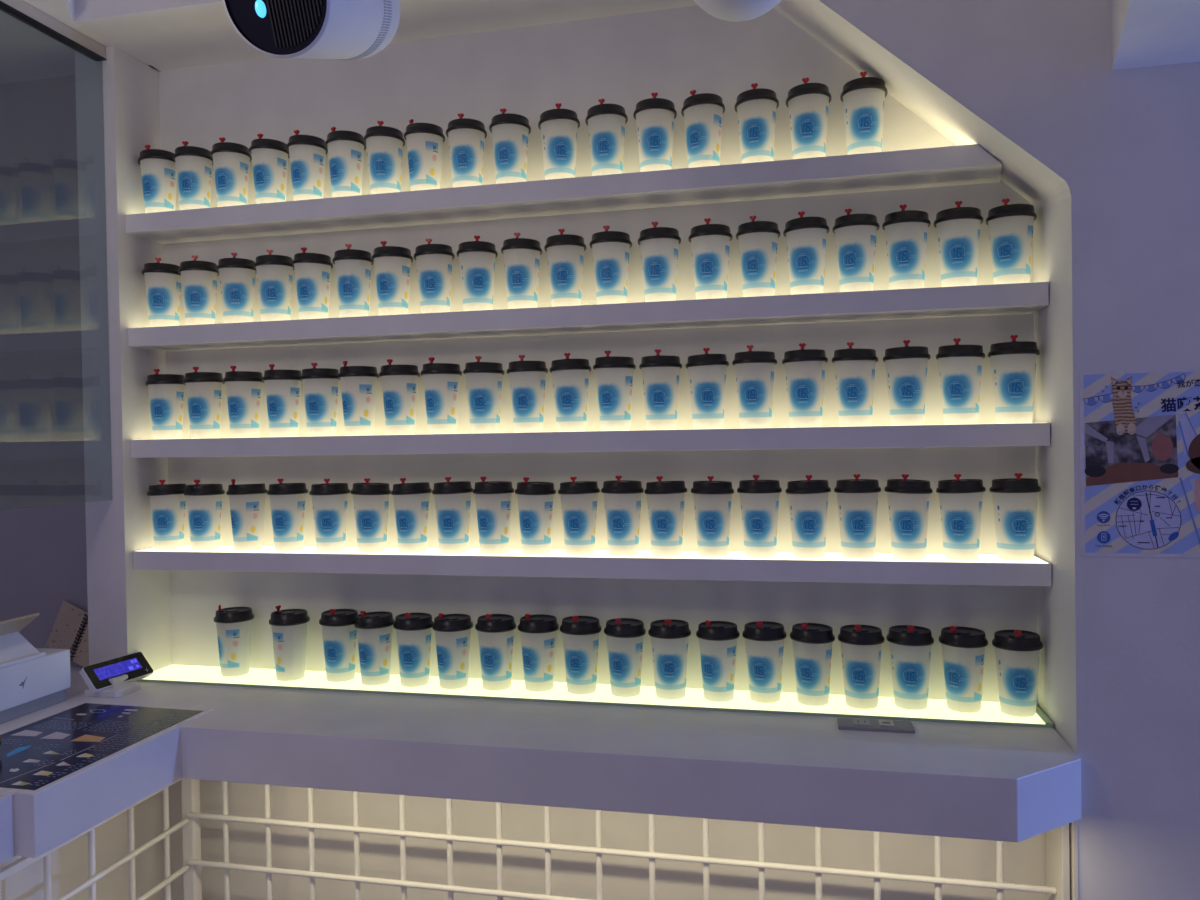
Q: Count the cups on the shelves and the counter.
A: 95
